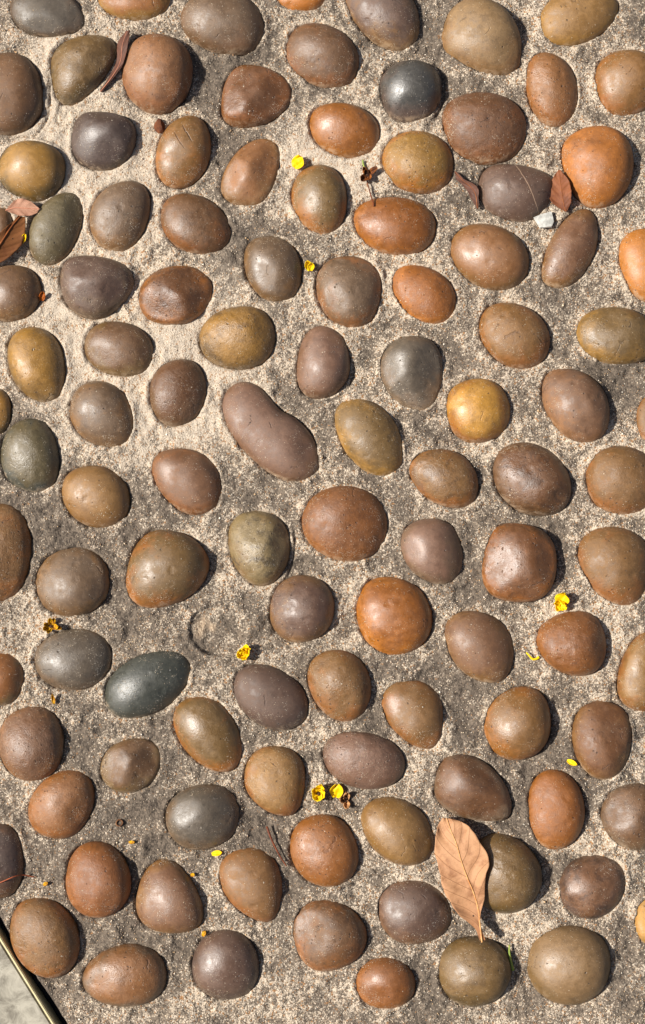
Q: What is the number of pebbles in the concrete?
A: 108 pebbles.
